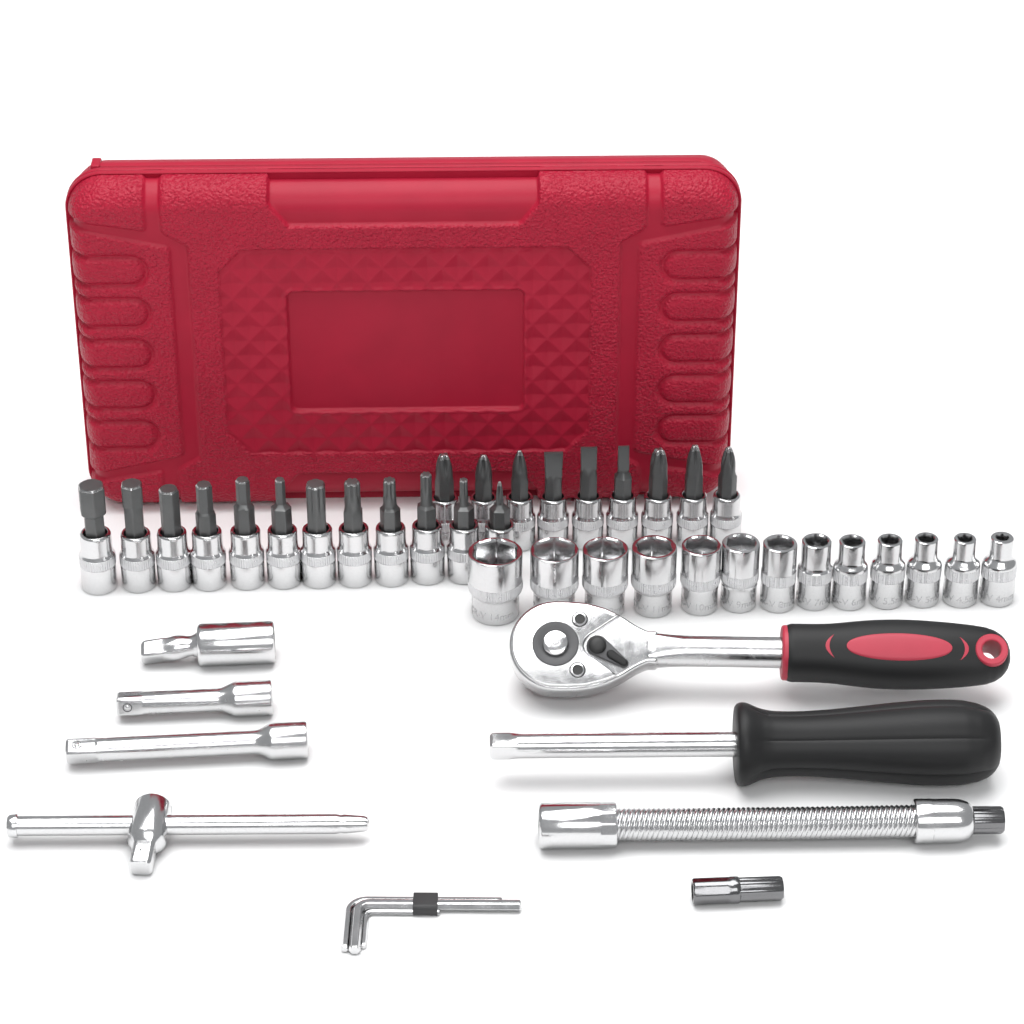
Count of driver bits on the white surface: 21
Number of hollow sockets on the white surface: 13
